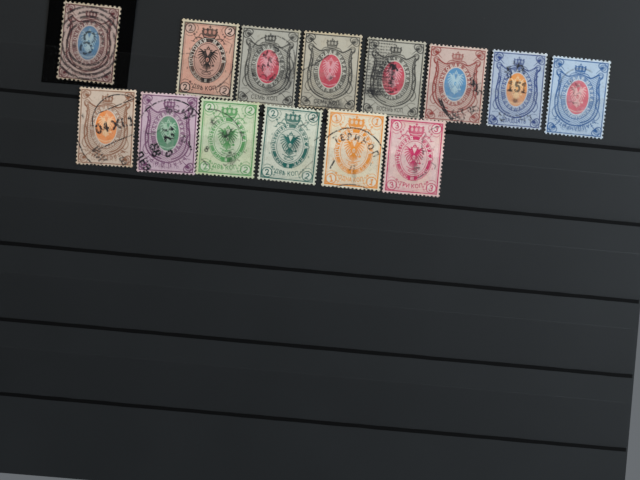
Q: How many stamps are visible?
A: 14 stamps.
